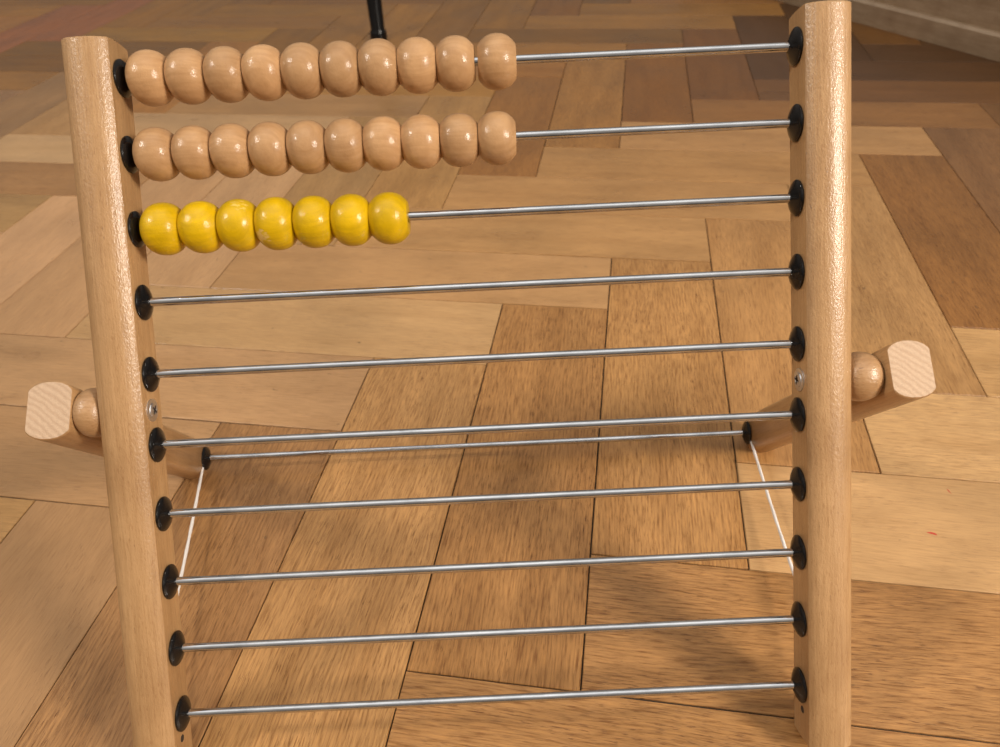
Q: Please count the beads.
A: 27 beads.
